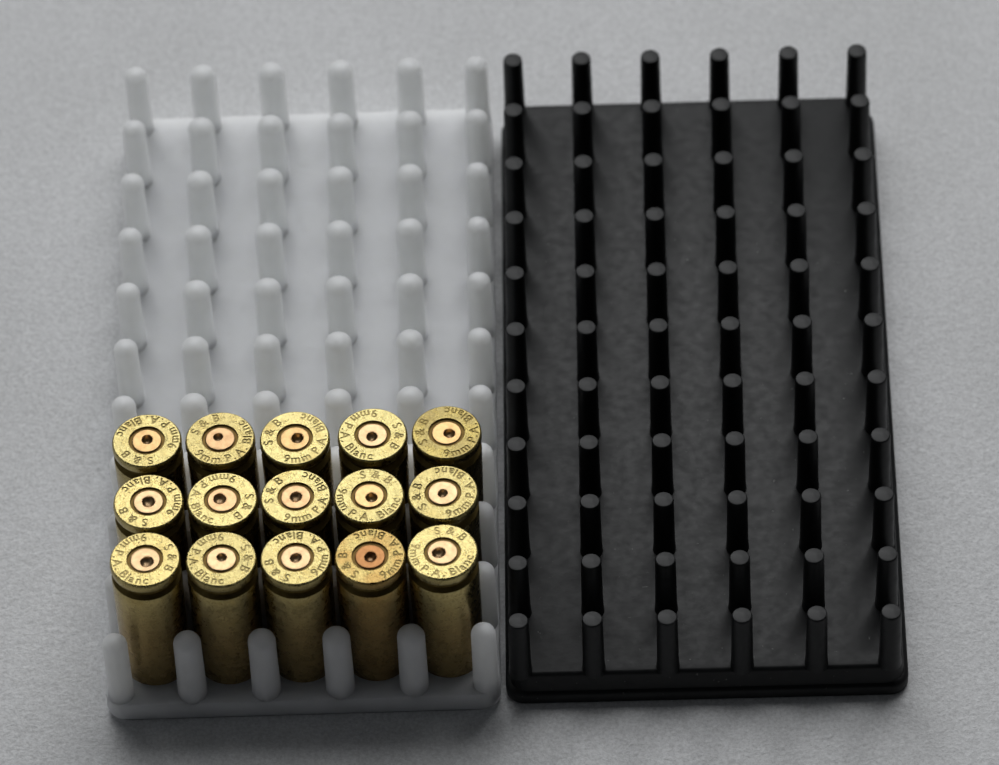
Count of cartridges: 15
